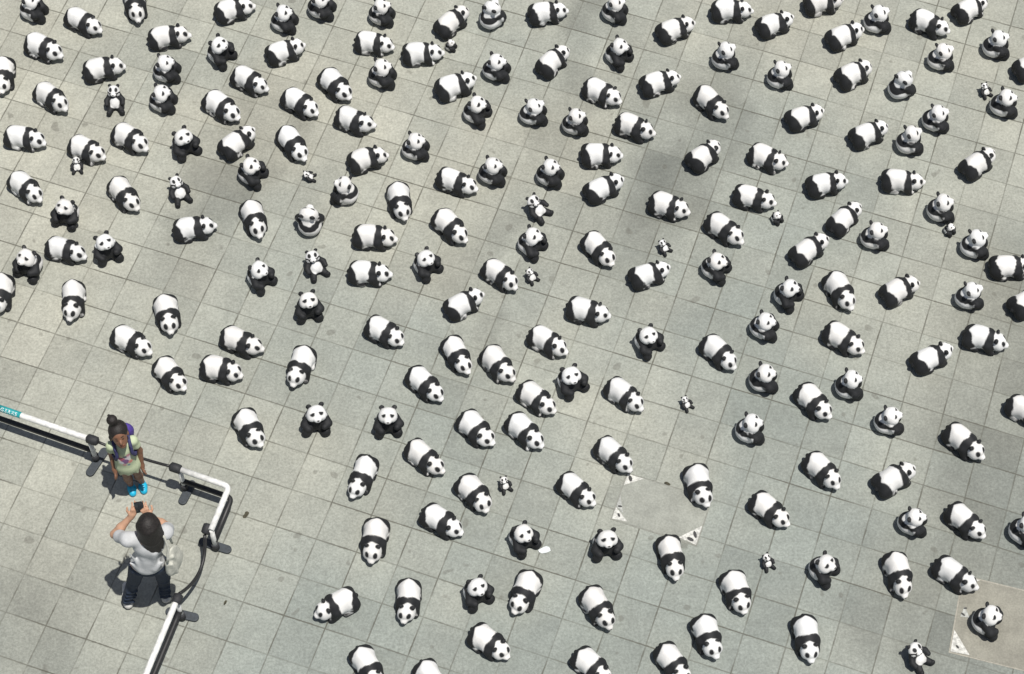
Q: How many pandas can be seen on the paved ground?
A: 200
